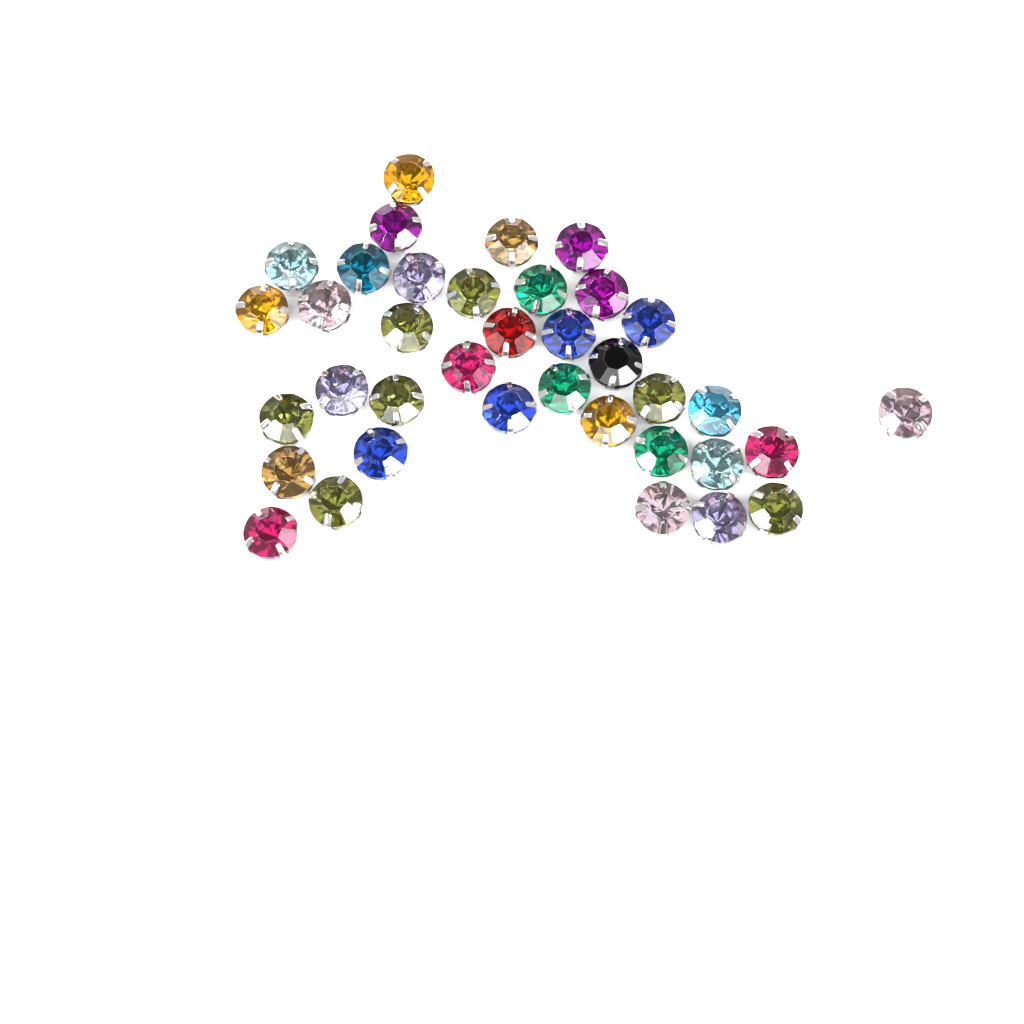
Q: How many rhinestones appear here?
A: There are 37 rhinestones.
